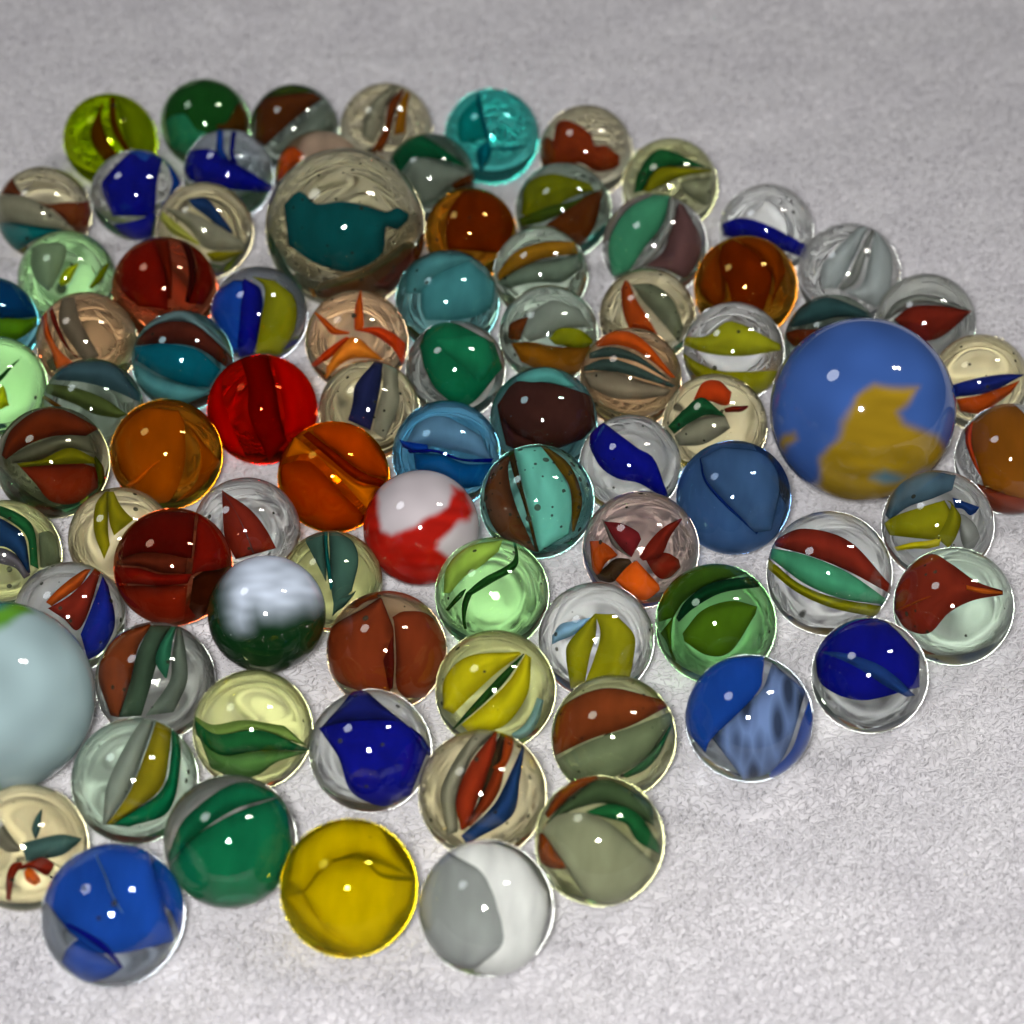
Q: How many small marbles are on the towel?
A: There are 81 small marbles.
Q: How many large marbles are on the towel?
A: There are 3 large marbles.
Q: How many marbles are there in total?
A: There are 84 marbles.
